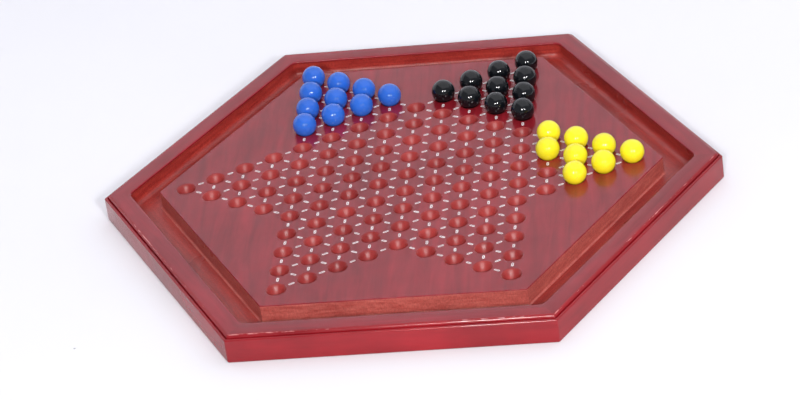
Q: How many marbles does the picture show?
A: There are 28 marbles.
